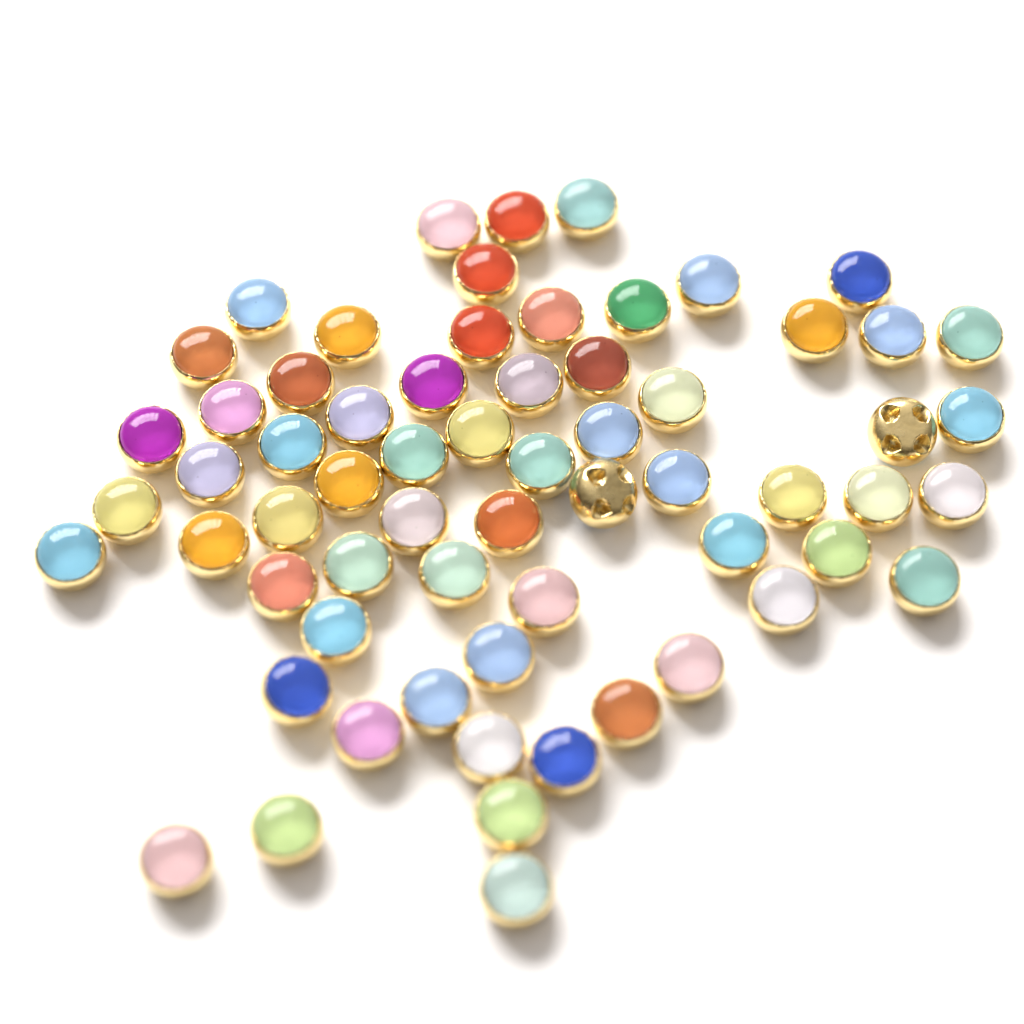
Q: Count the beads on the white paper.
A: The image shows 64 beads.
